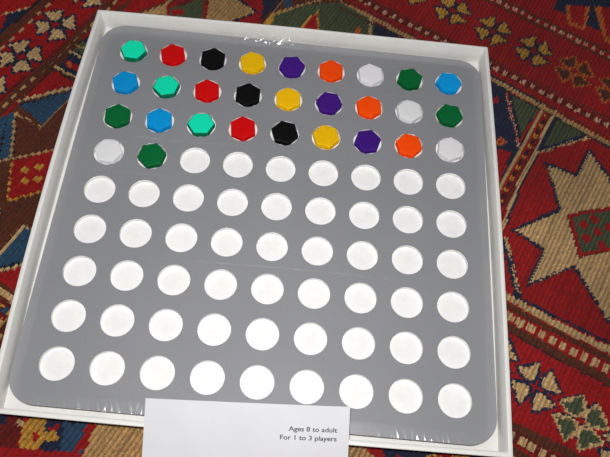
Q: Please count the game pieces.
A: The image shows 29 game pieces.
